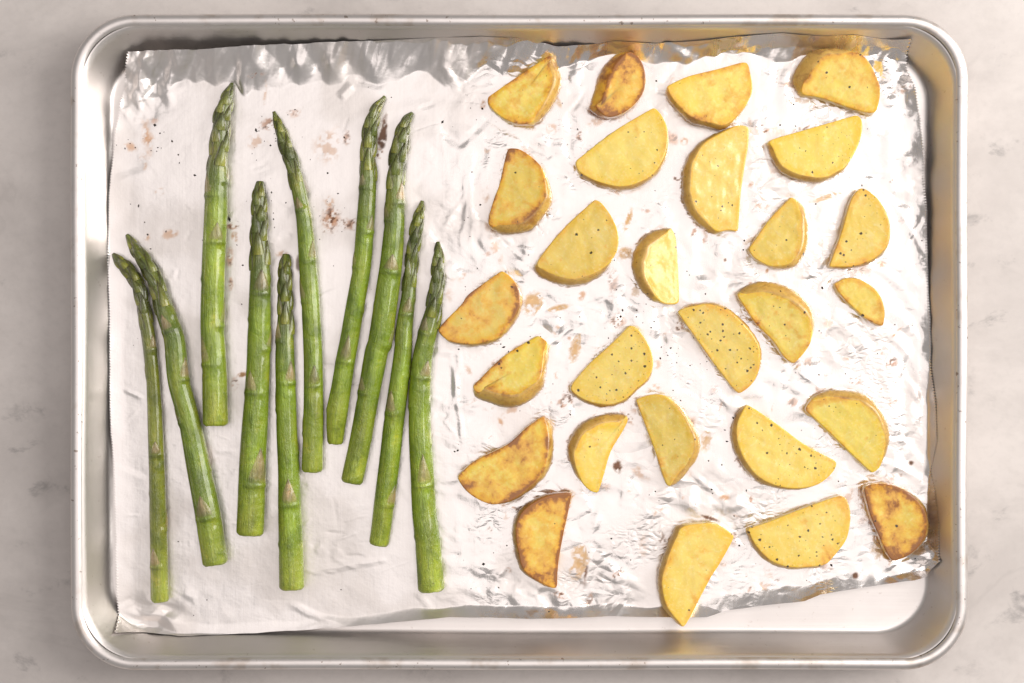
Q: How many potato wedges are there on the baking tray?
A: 27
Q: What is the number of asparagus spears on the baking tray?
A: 10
